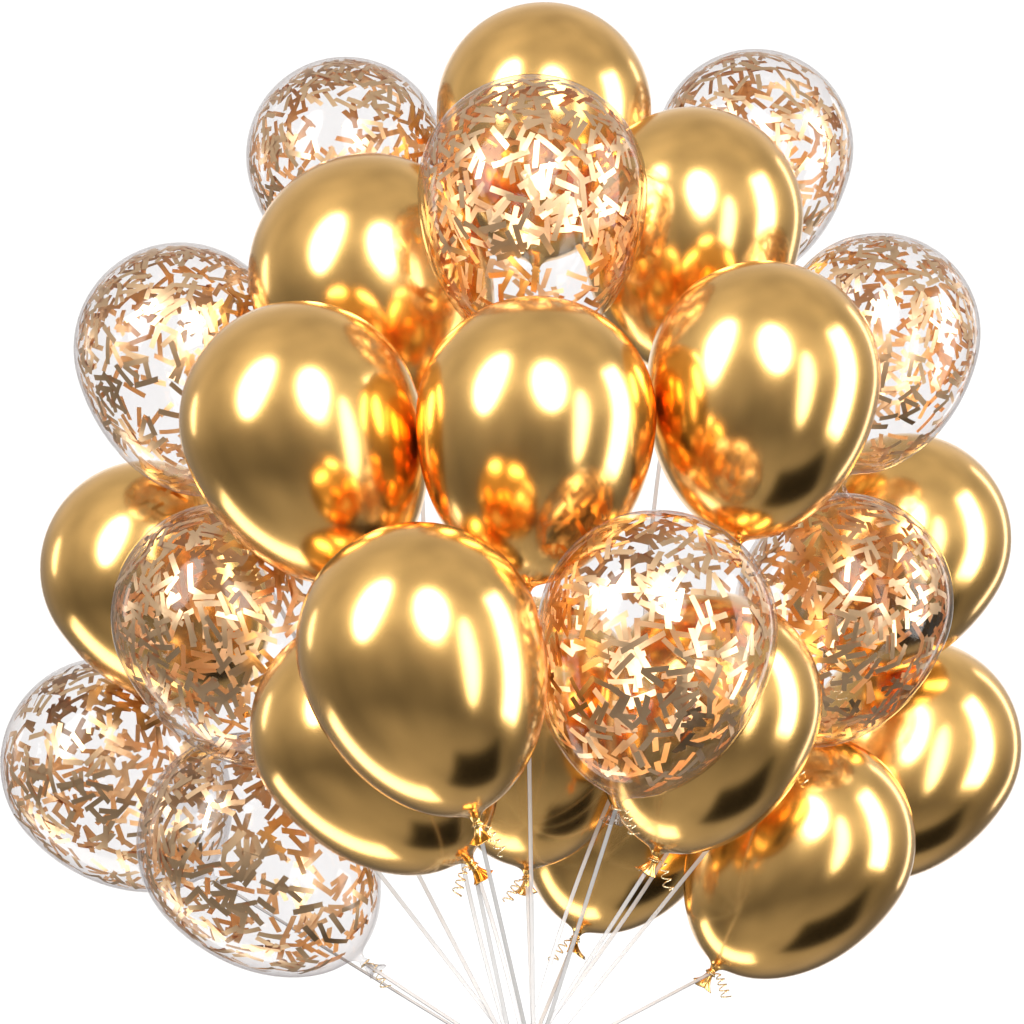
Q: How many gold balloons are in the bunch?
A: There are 15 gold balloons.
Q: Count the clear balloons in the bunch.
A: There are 10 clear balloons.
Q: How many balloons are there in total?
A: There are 25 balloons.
